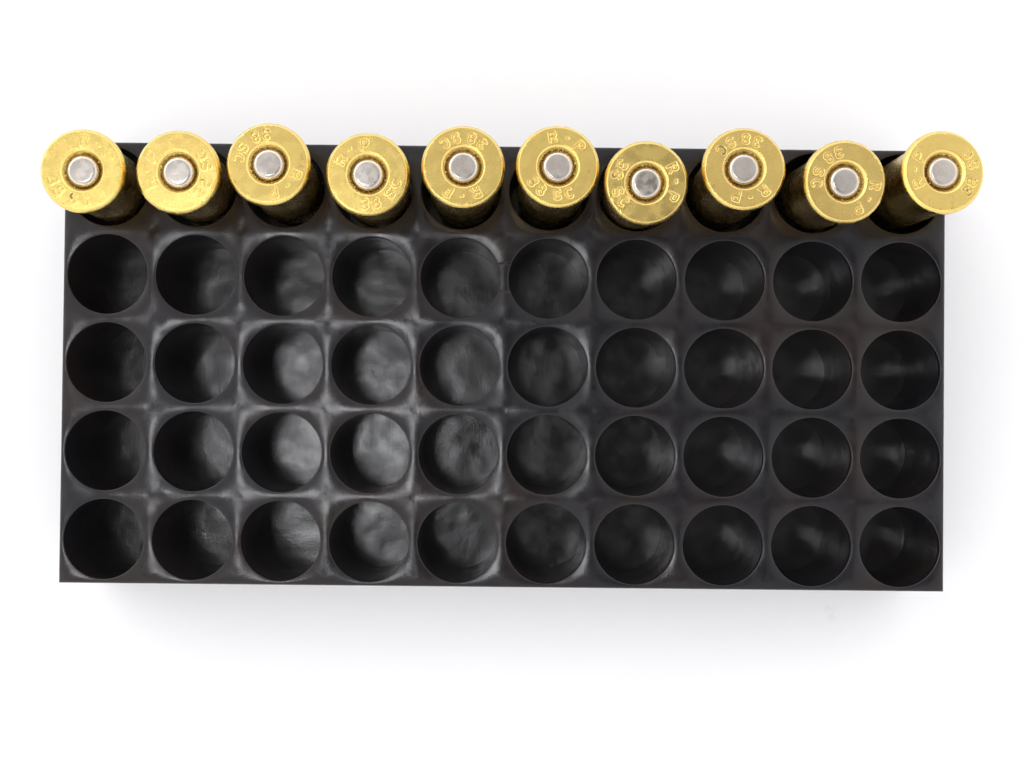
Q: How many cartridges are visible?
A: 10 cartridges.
